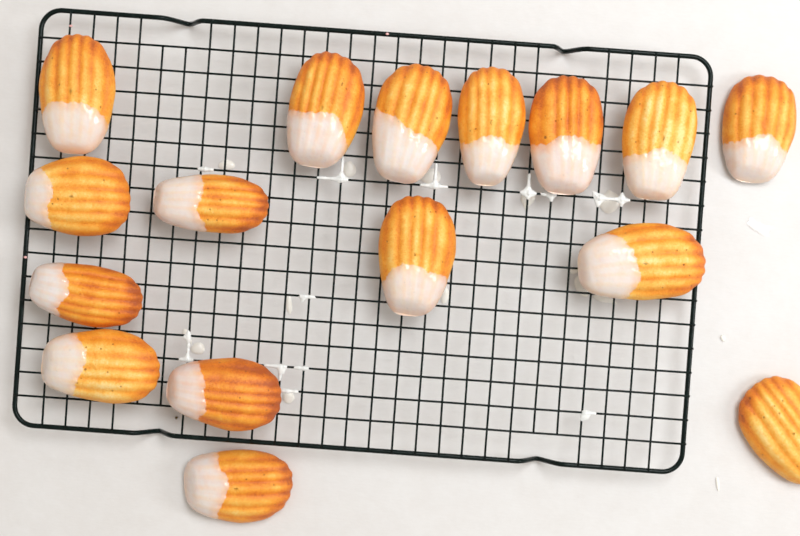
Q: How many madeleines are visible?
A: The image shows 16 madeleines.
